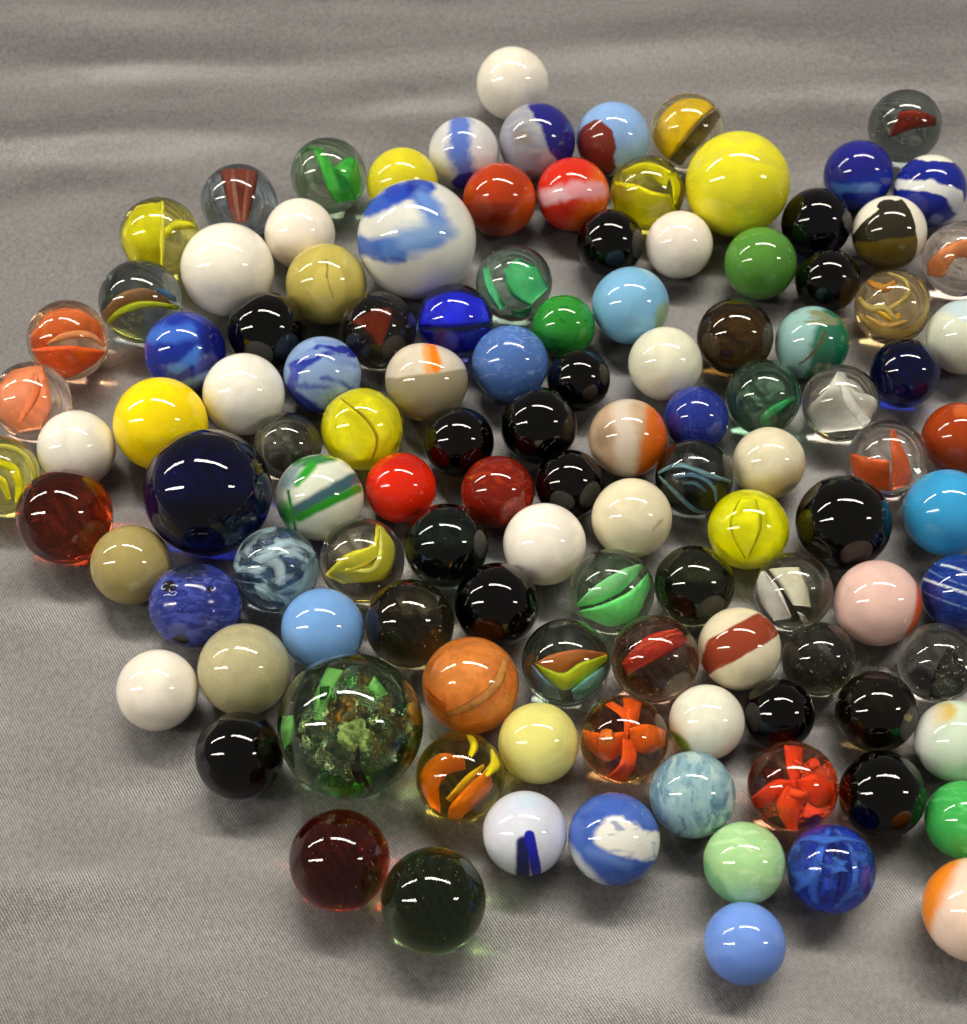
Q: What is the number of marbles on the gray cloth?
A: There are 116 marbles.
